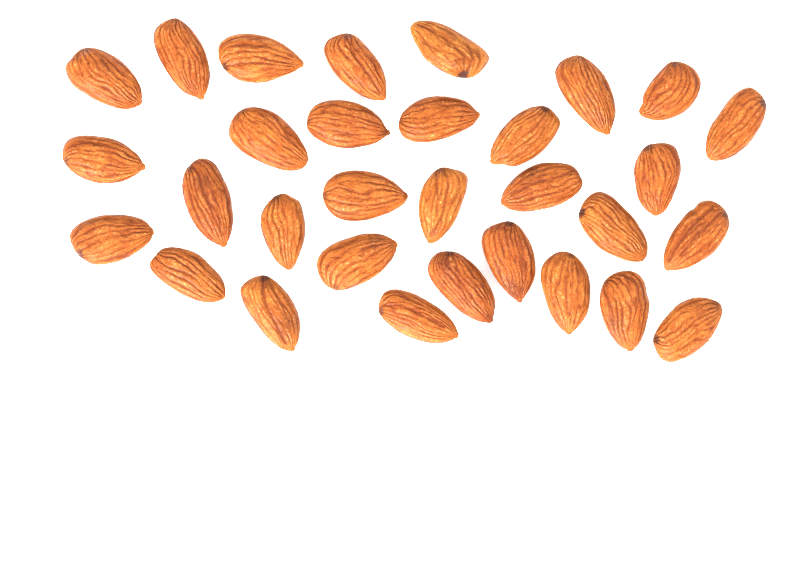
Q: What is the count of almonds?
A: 31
